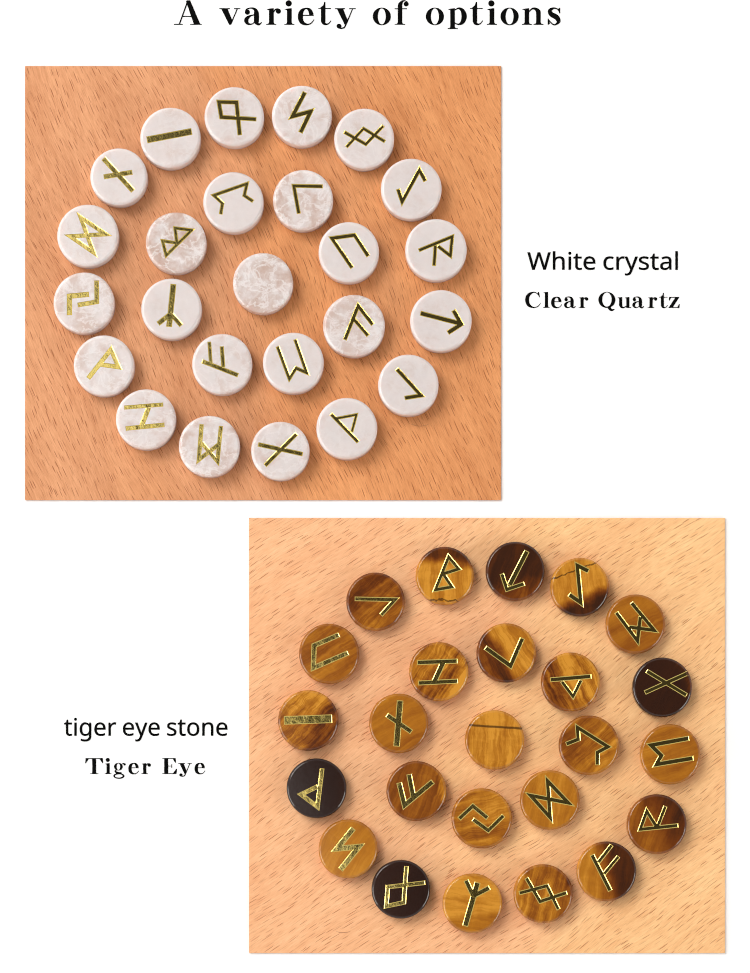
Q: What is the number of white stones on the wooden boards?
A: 25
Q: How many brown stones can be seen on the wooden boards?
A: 25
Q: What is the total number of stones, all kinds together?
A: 50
